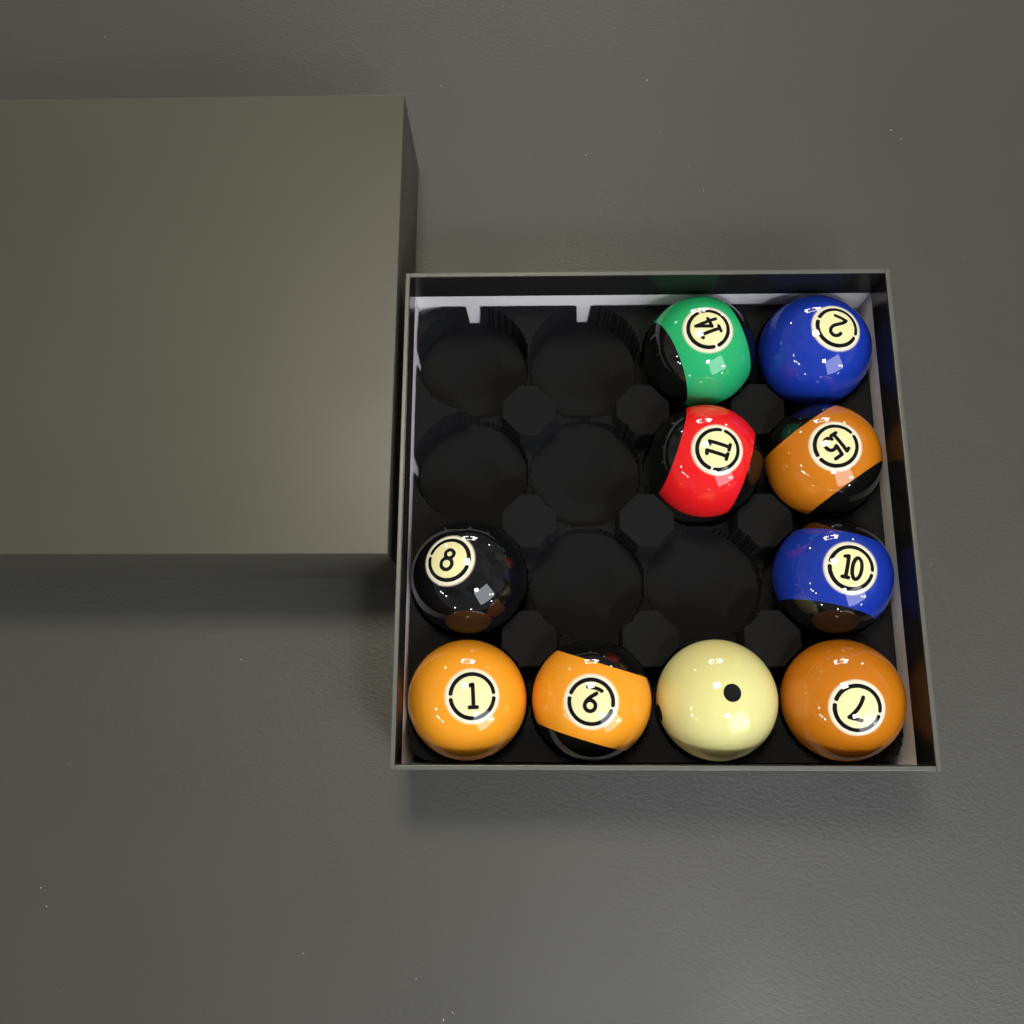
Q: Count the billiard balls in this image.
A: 10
